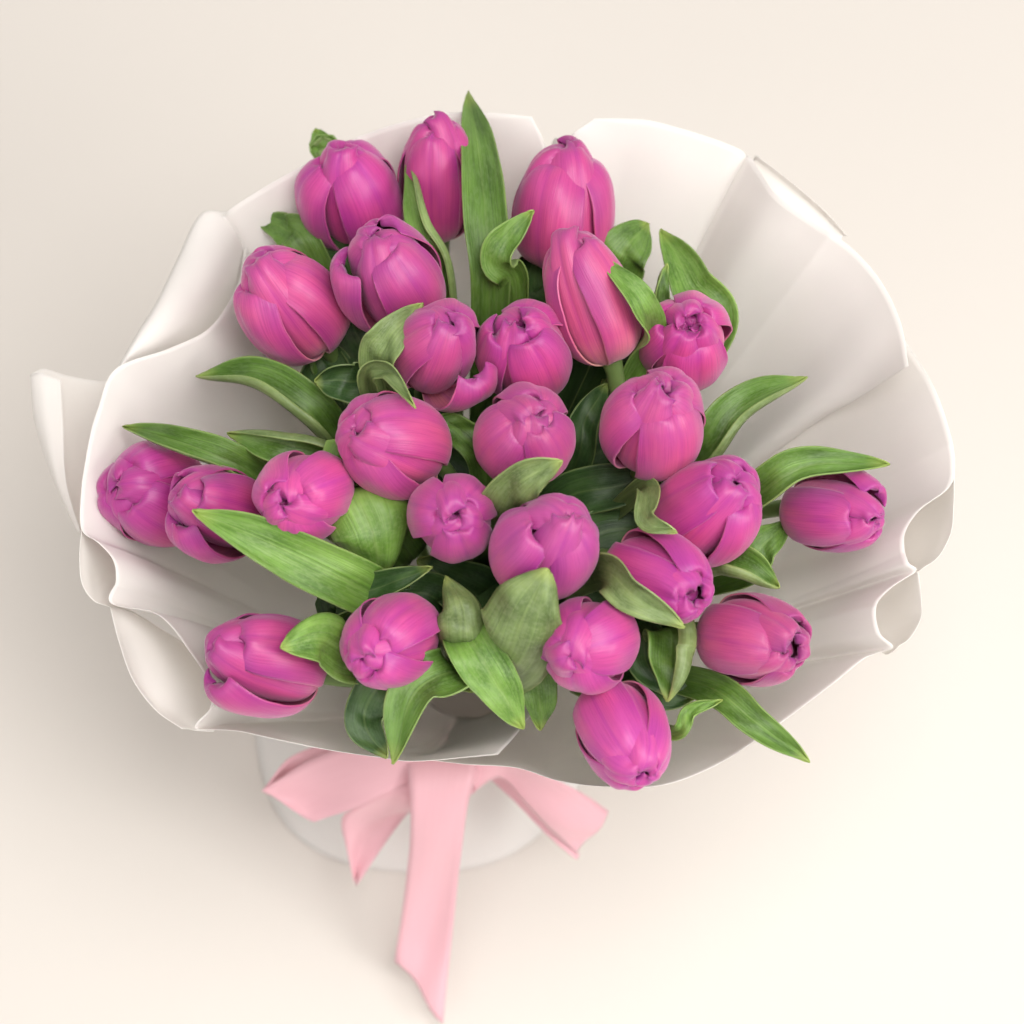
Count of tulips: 25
